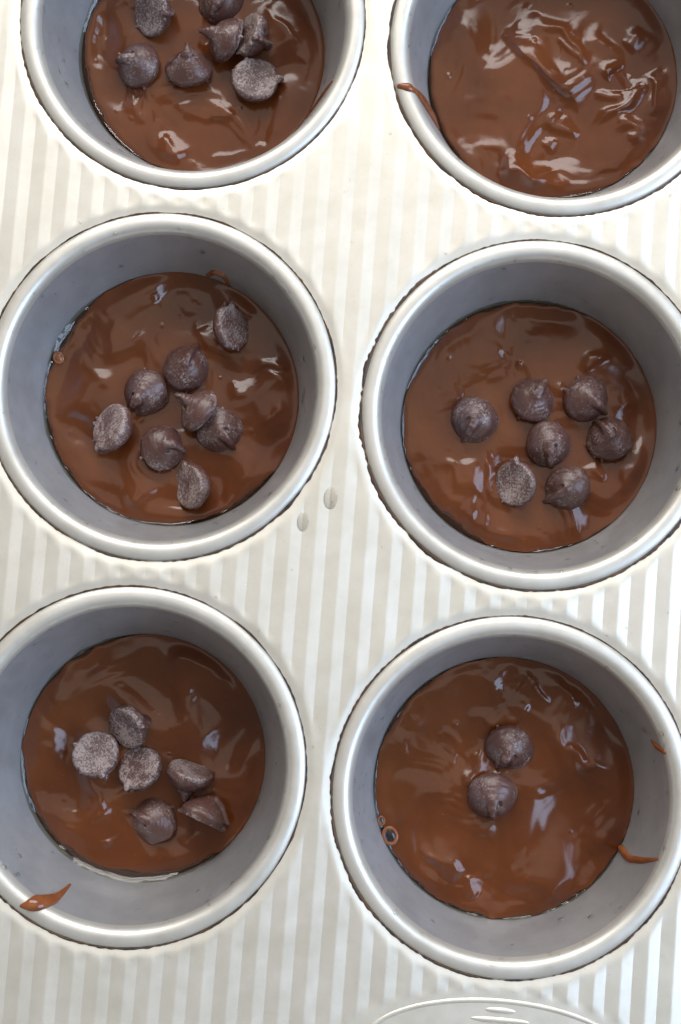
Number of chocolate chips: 30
